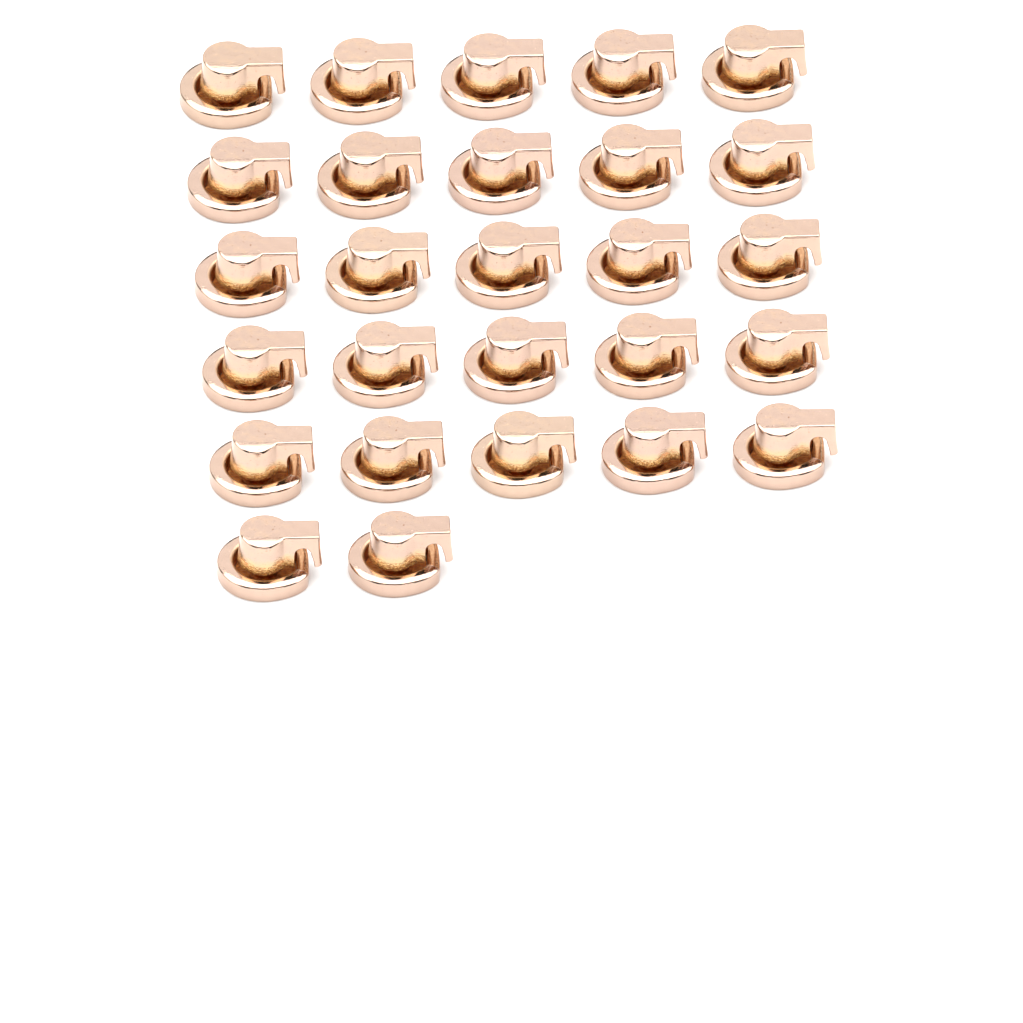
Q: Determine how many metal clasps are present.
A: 27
